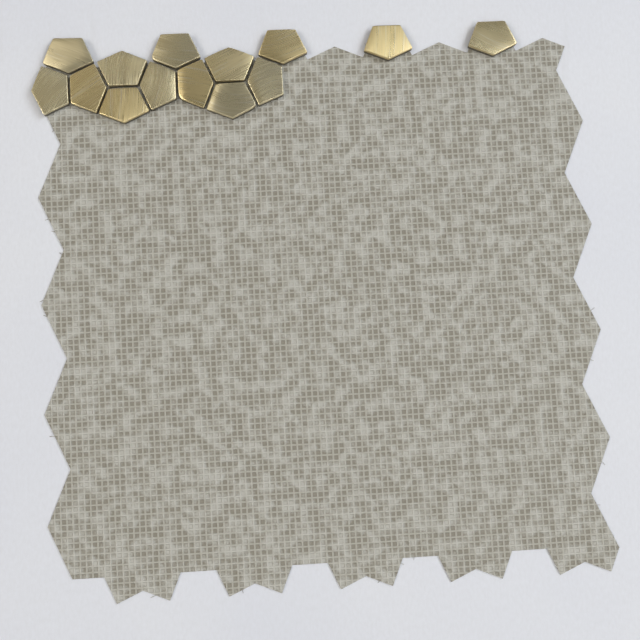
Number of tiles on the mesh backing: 14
